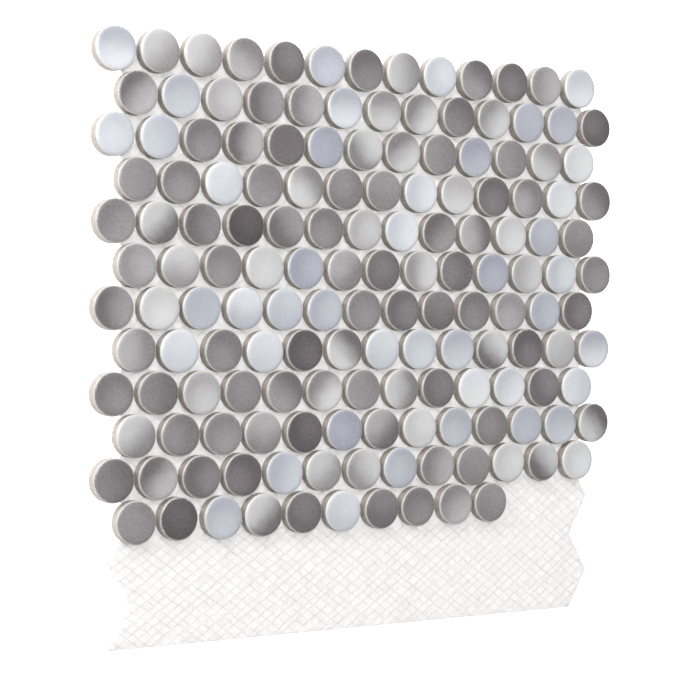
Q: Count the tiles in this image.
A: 153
